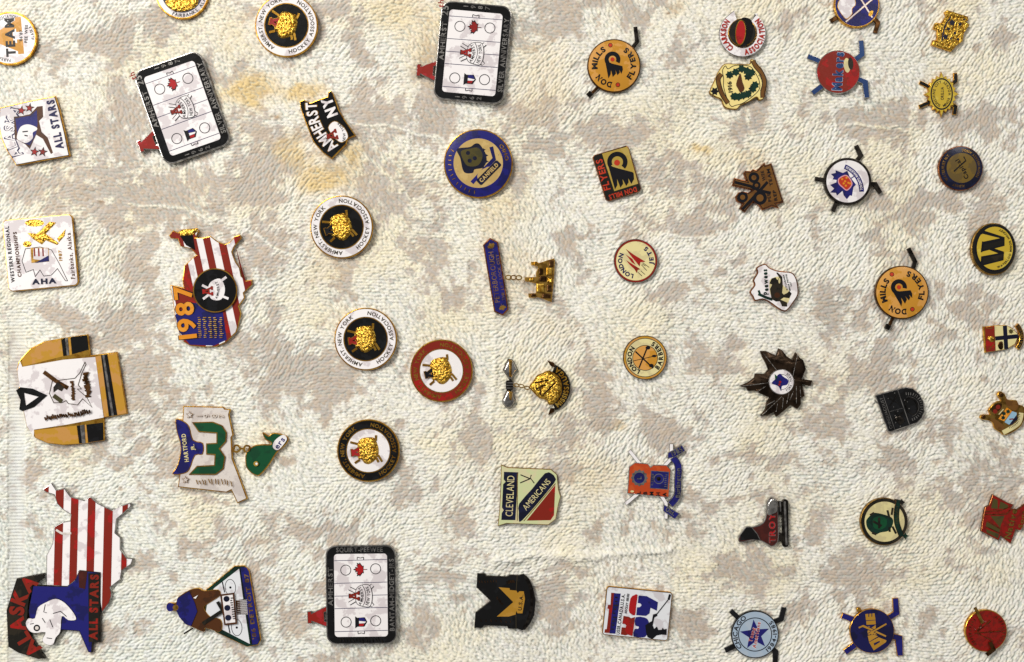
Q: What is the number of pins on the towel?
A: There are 51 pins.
